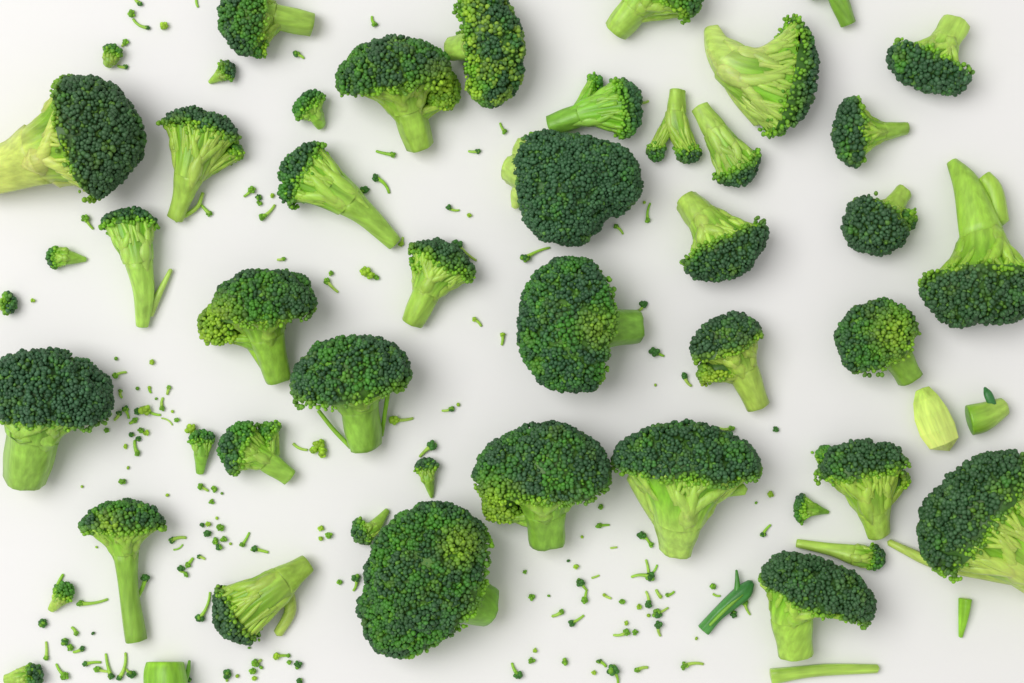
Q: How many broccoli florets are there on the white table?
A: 47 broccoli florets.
